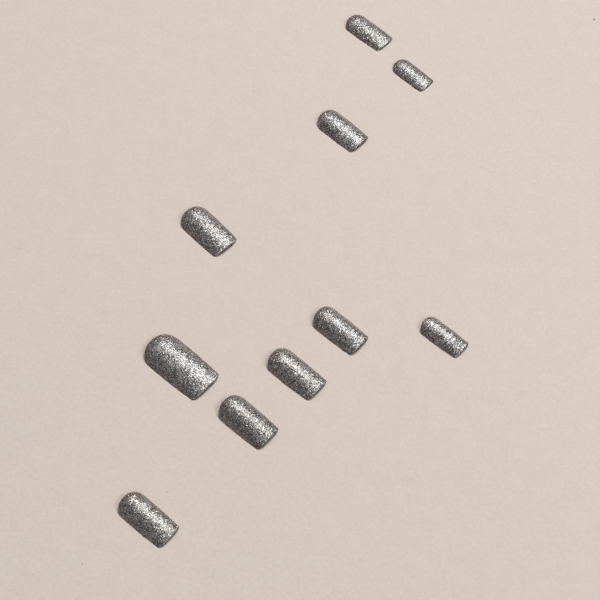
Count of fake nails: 10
